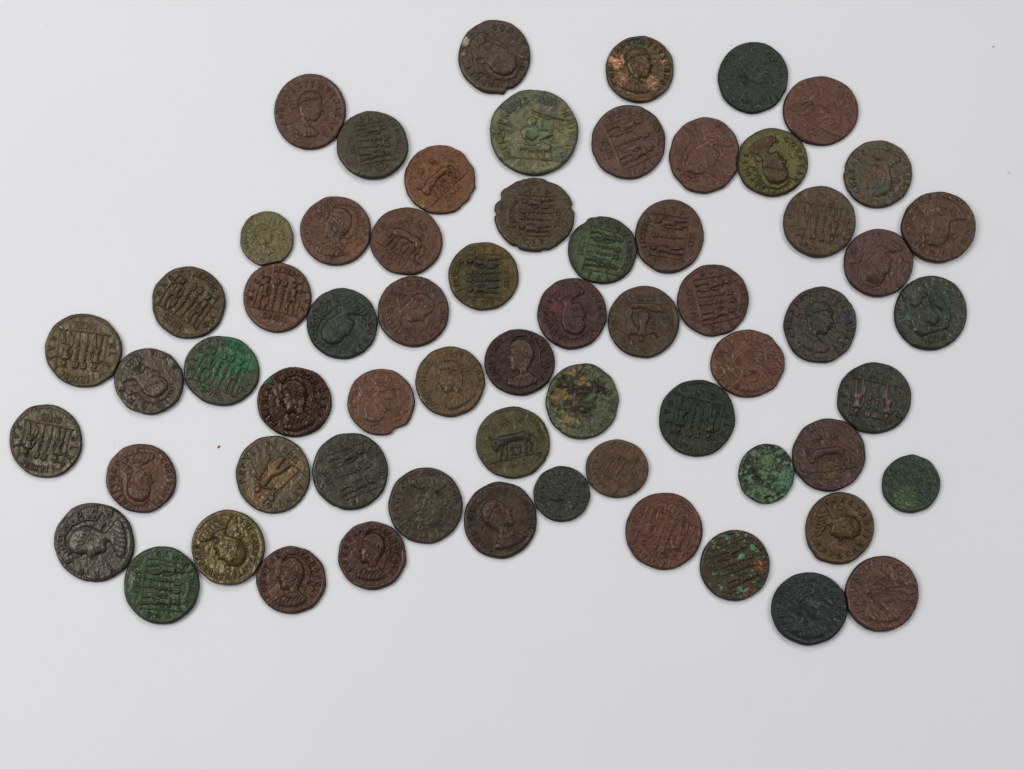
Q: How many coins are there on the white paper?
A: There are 64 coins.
